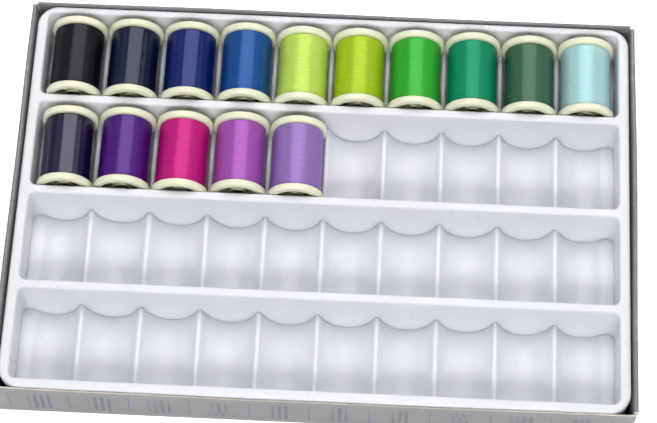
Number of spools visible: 15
